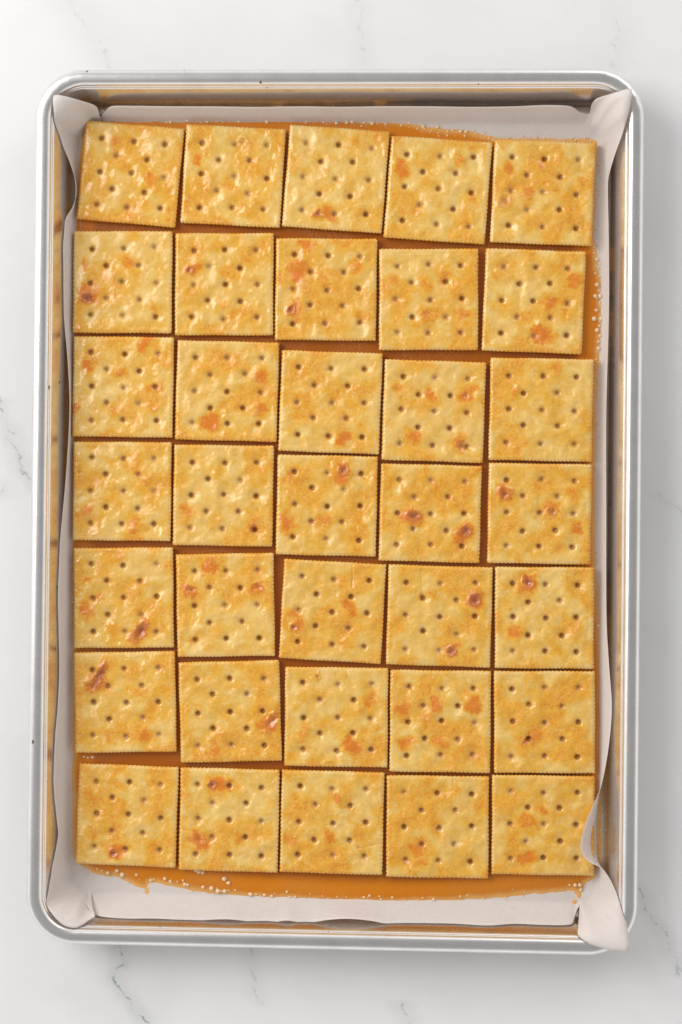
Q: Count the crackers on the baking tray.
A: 35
